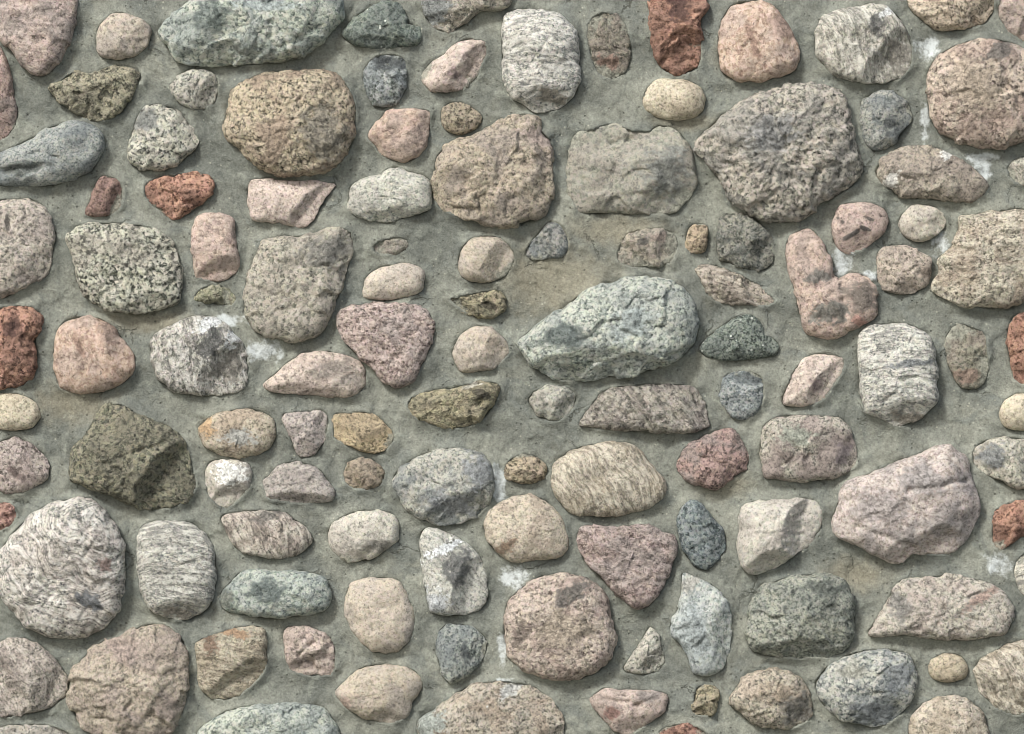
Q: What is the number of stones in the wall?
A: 122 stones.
